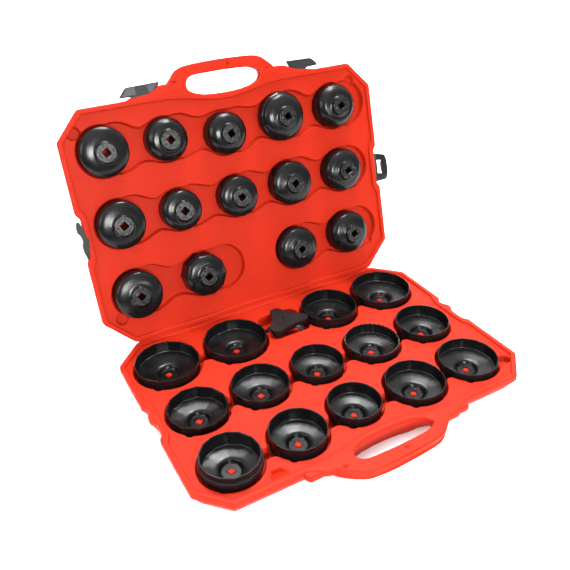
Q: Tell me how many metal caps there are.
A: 28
